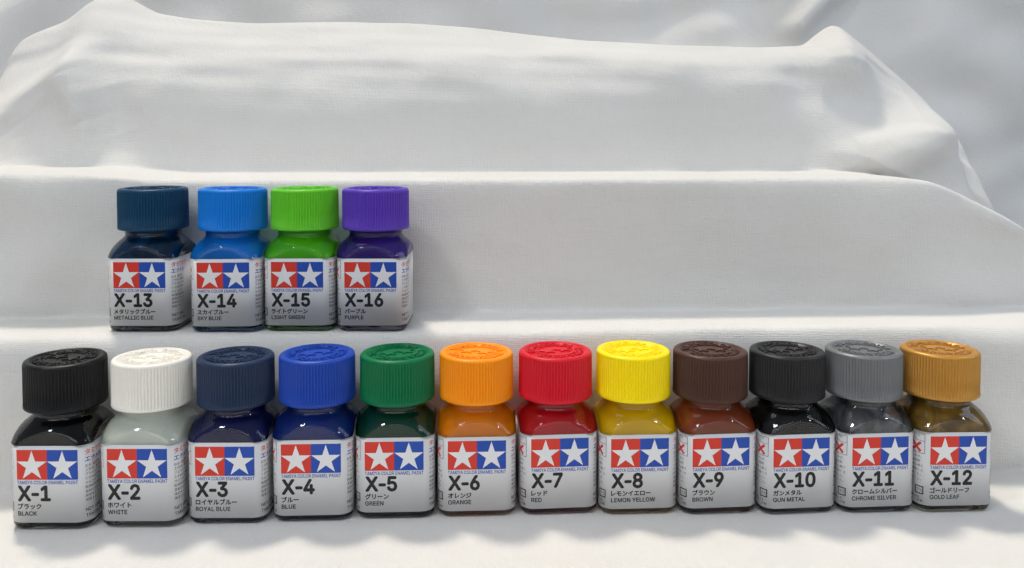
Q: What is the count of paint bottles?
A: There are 16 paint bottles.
